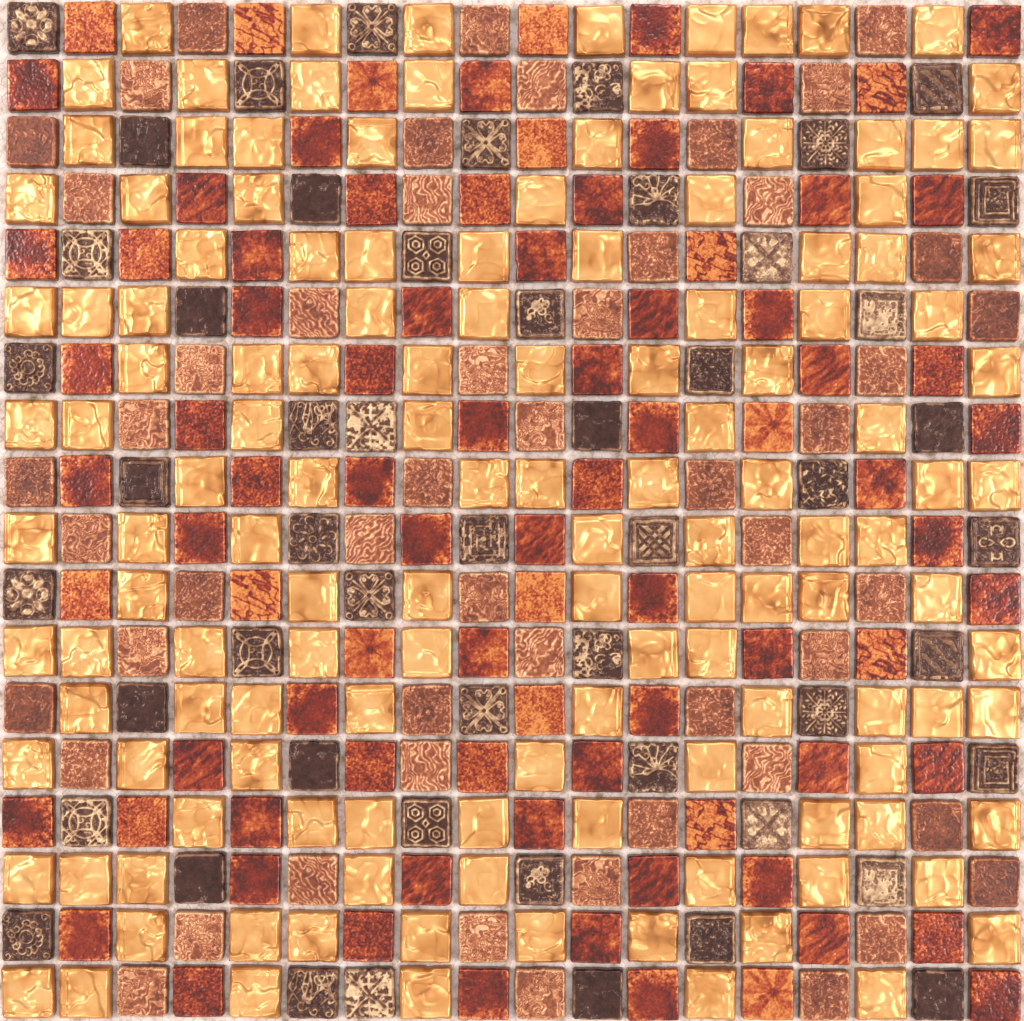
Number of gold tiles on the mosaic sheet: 136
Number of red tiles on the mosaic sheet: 84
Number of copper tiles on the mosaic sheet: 52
